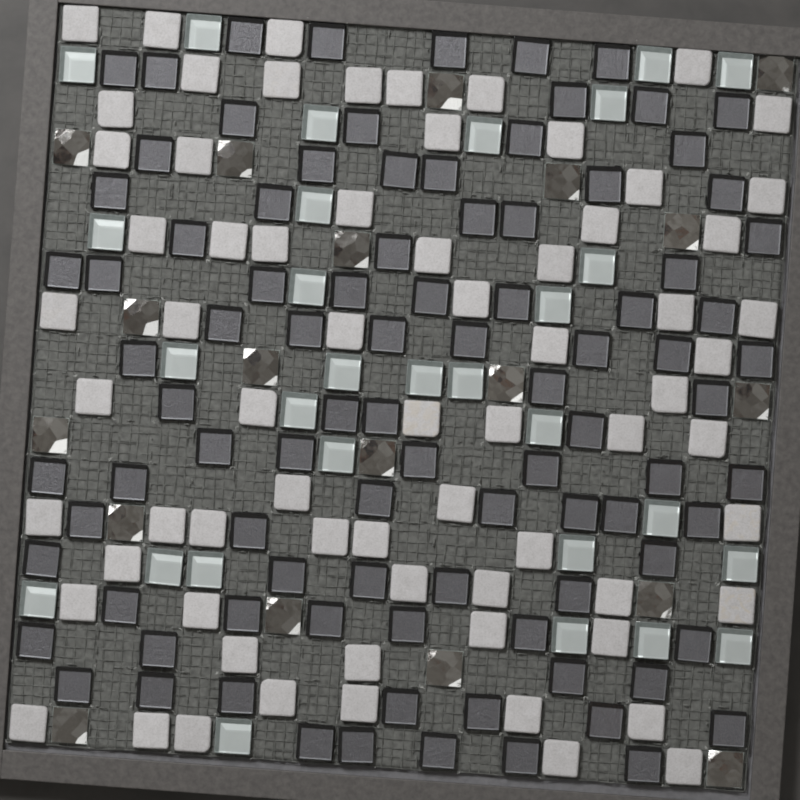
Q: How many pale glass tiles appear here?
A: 29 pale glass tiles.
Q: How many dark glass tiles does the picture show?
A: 93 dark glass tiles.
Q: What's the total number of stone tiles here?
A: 69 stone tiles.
